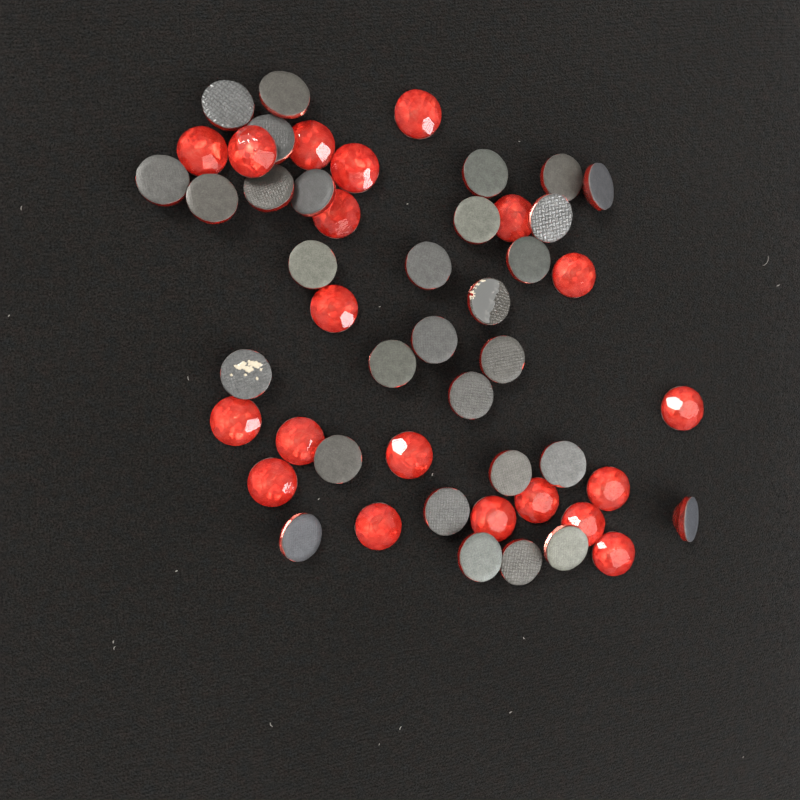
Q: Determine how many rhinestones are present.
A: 50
